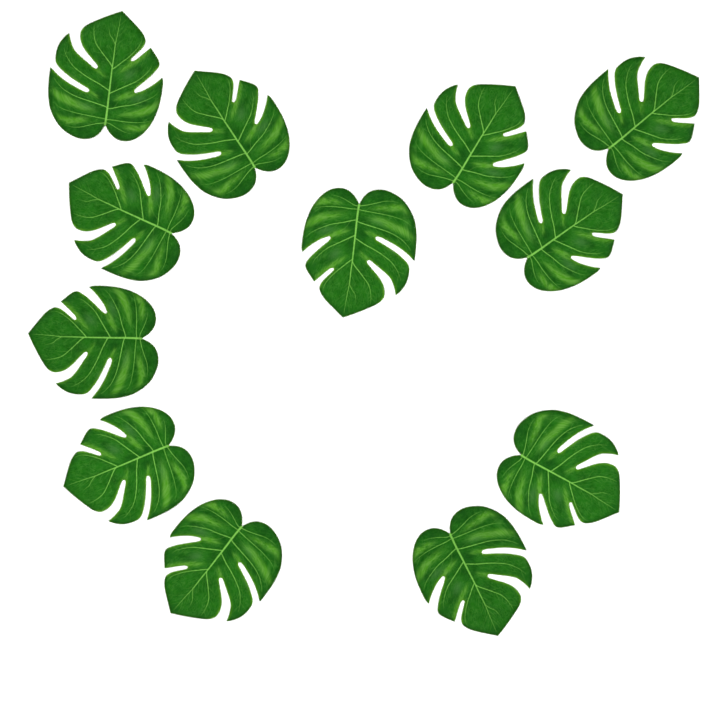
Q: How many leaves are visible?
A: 12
